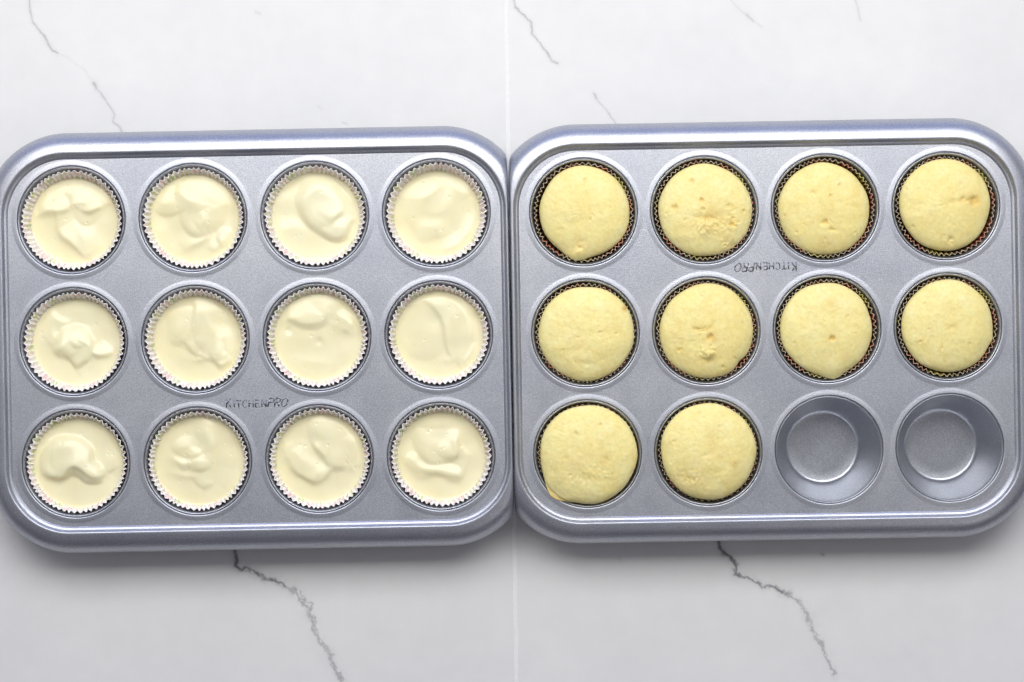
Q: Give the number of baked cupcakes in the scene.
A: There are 10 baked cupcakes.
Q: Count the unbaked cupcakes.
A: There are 12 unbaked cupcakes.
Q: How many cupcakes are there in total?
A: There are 22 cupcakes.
